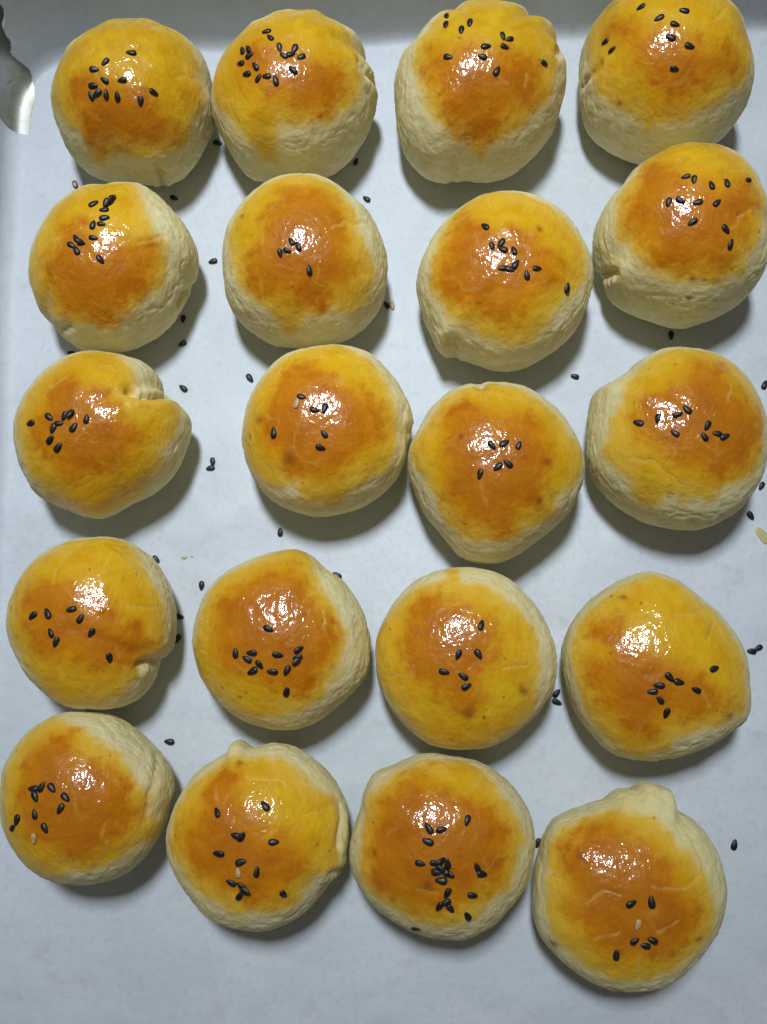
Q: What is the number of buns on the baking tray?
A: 20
